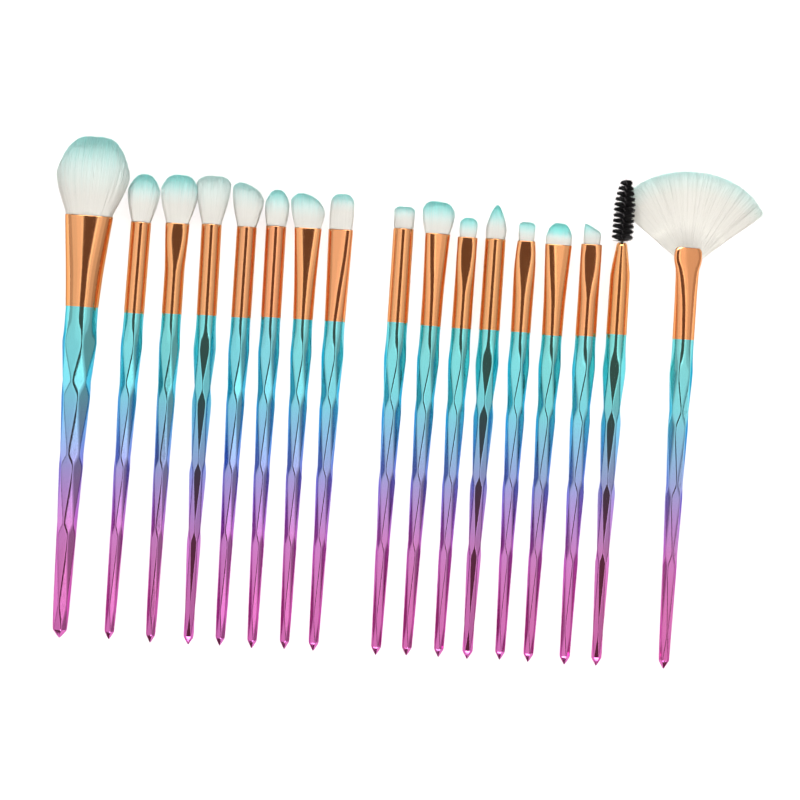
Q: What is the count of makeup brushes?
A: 17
